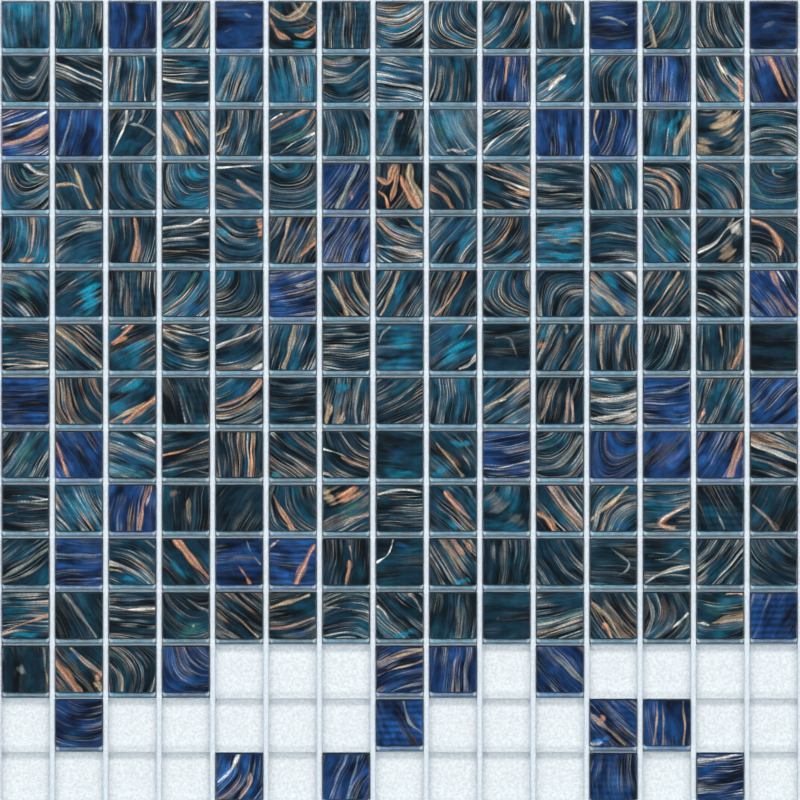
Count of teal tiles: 155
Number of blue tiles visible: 40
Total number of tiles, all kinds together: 195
